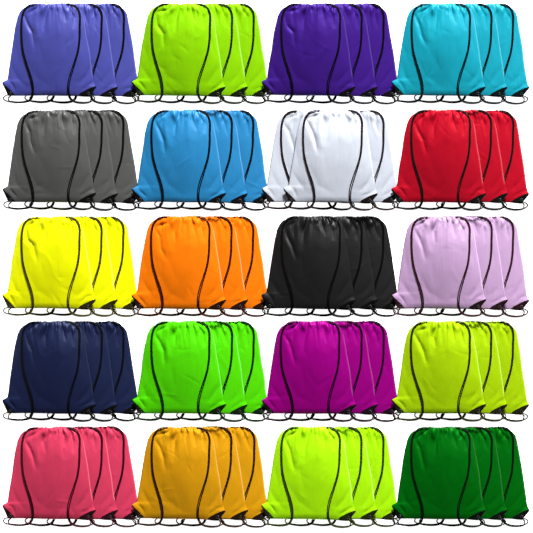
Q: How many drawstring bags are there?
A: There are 60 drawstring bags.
